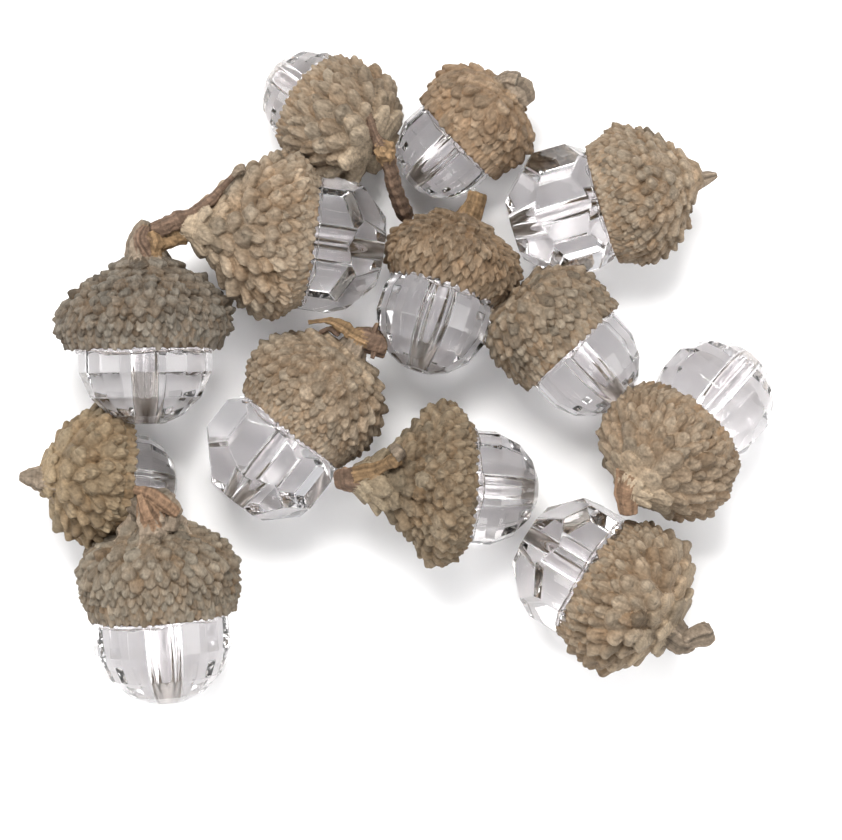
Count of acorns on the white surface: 13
